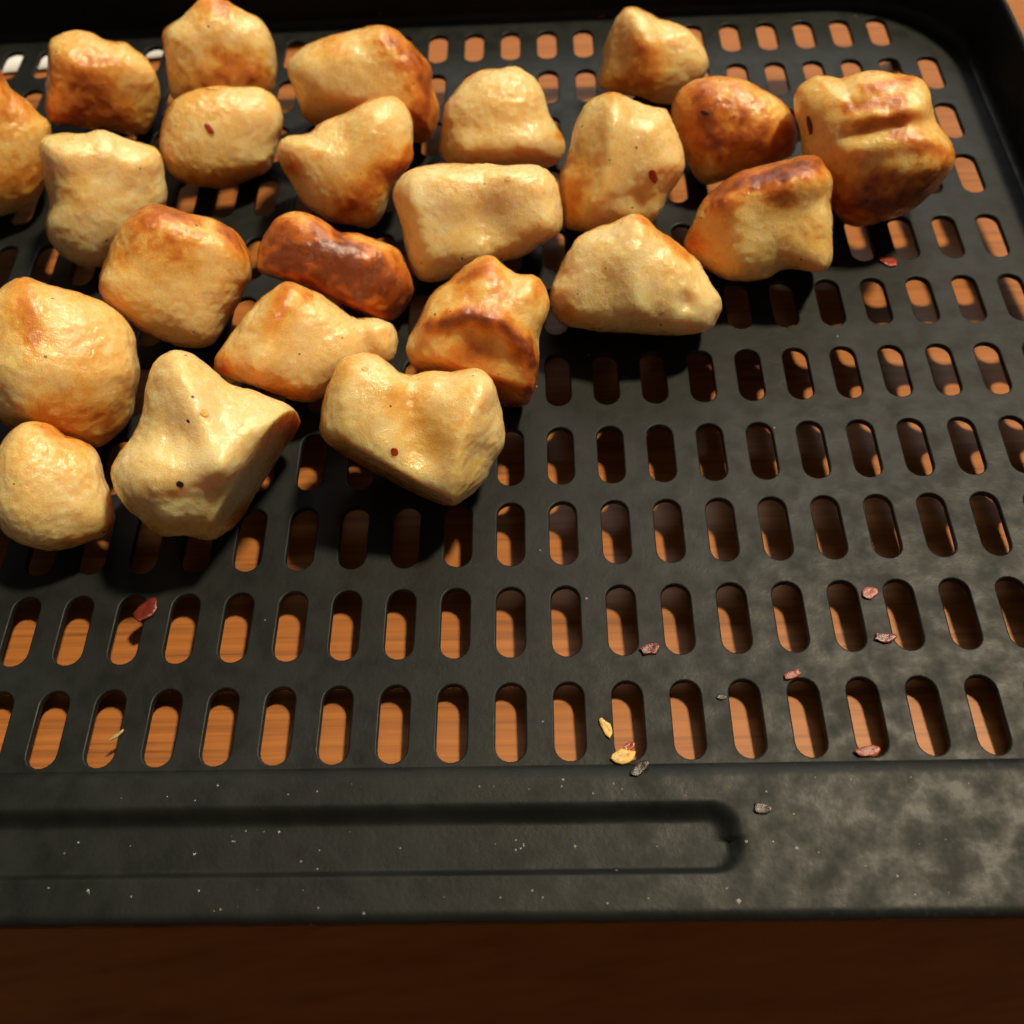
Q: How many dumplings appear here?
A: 23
